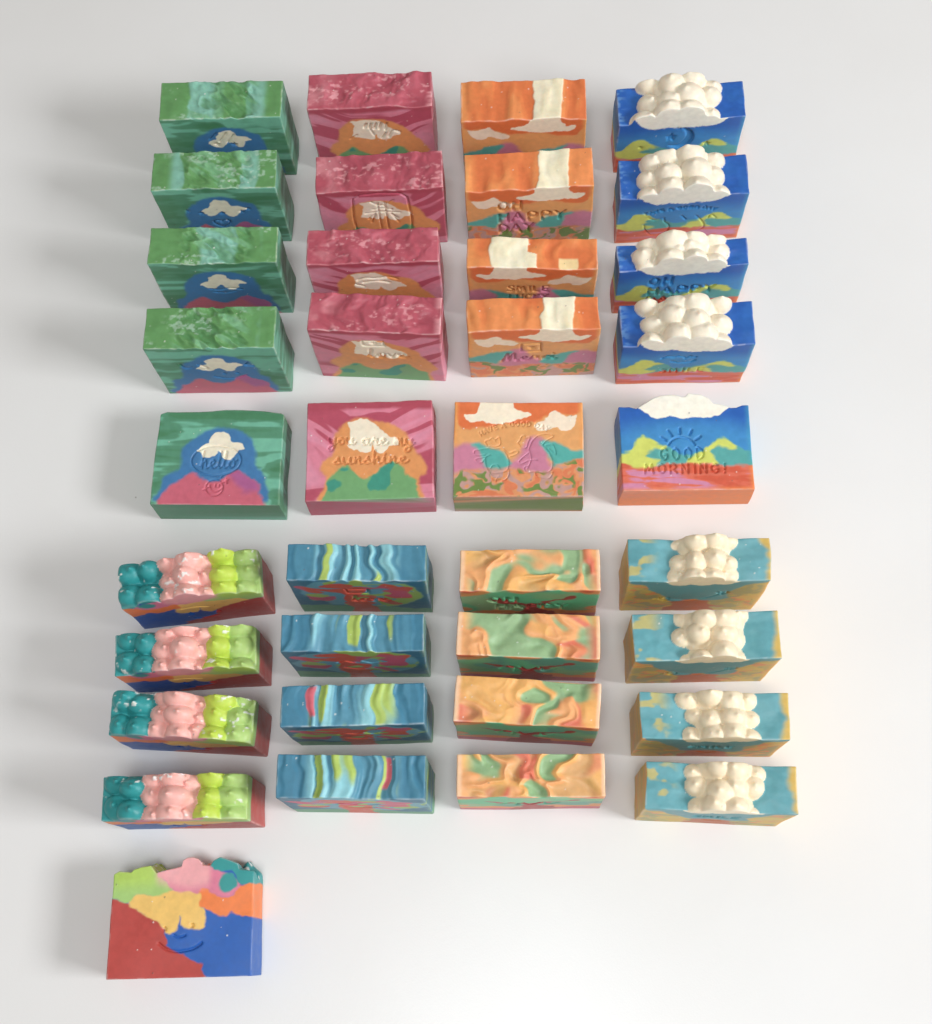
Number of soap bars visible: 37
